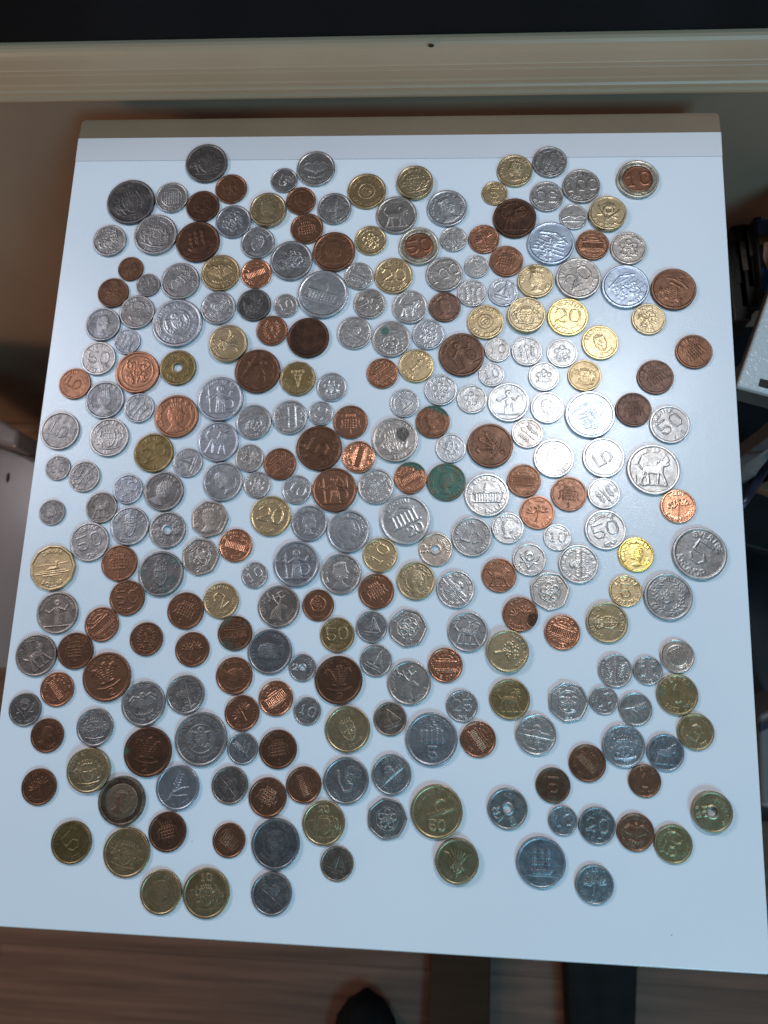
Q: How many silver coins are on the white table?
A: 150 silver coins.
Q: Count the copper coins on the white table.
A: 73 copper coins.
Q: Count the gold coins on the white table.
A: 45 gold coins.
